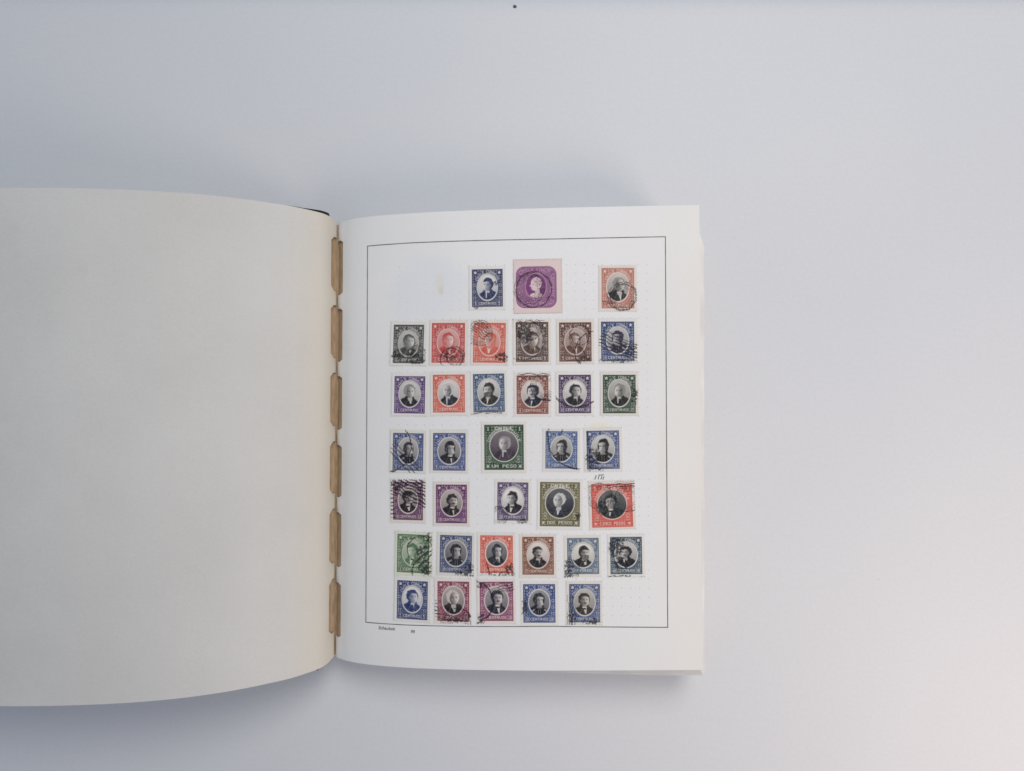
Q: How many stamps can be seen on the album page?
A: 36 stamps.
